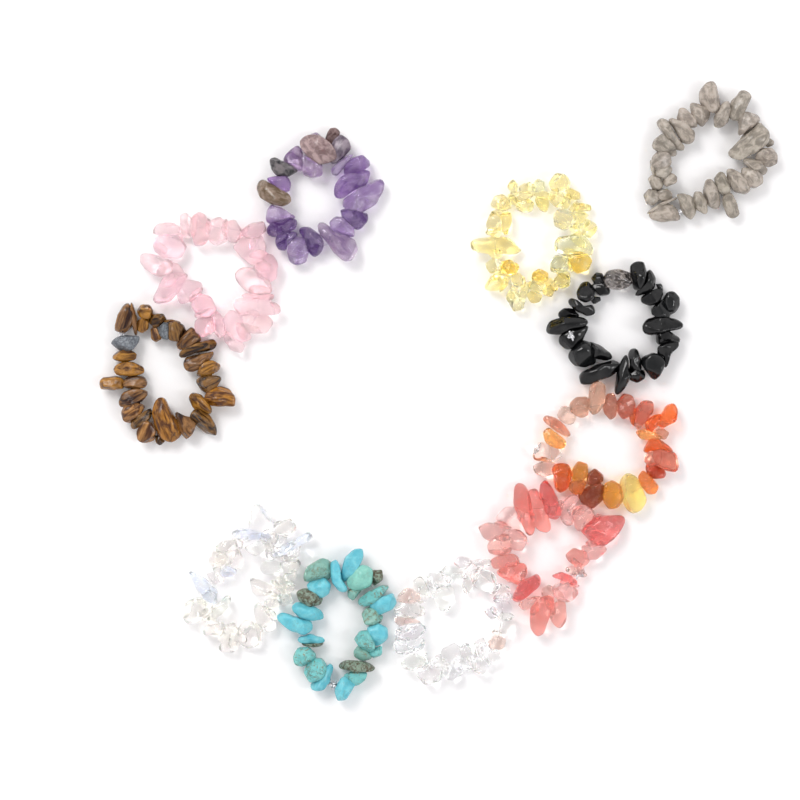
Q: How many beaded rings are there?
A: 11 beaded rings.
